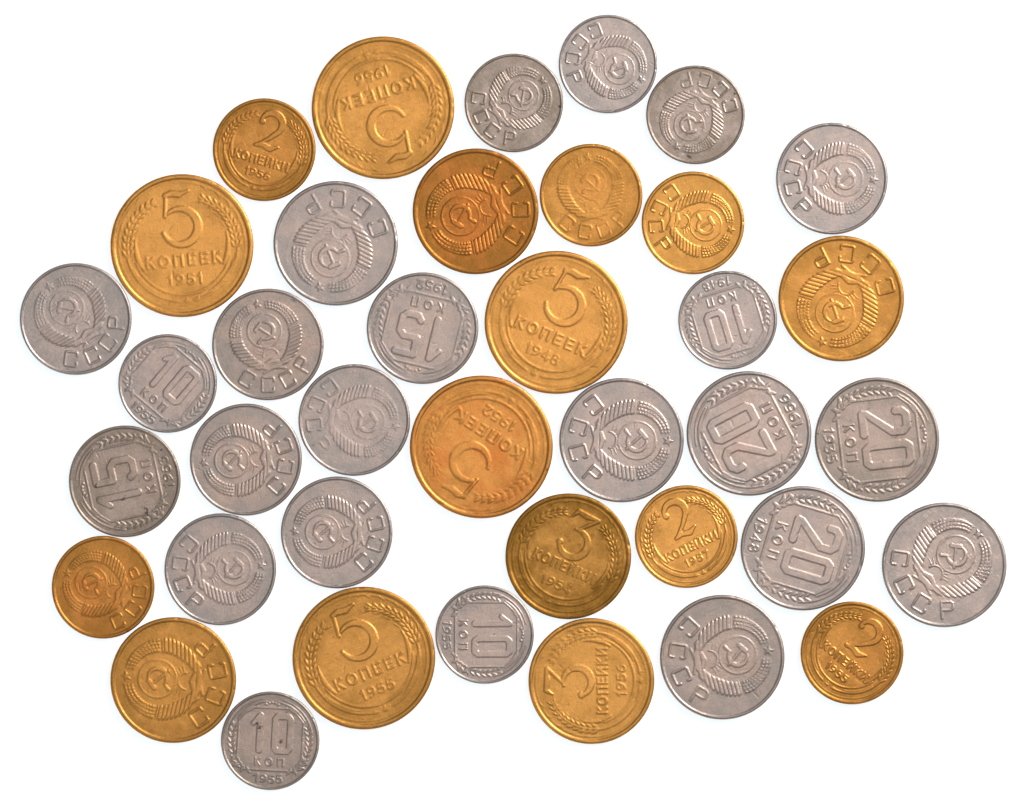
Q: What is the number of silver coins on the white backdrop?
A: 23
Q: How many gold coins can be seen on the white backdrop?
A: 16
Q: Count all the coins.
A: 39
